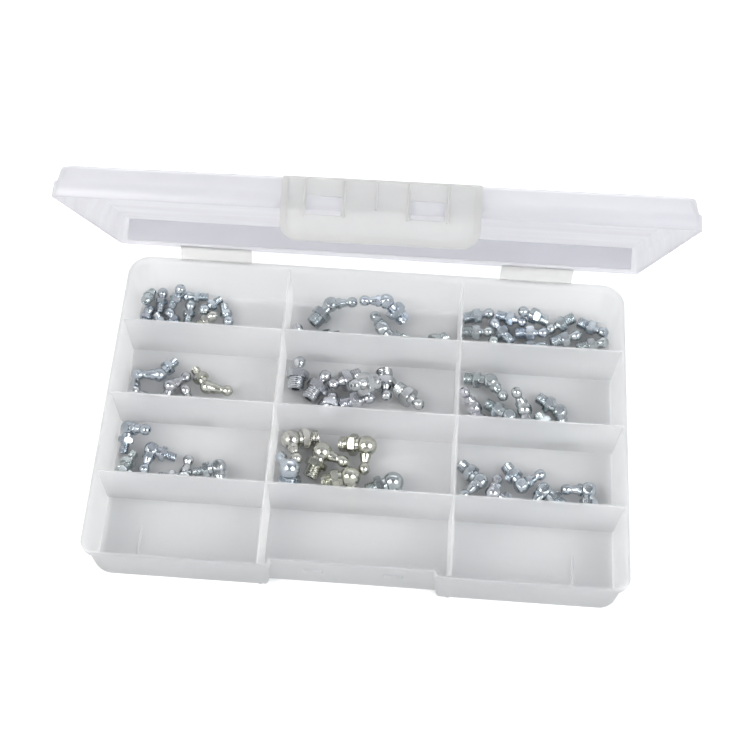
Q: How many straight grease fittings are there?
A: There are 31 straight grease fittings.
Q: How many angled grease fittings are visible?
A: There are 32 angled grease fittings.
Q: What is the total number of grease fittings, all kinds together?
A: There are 63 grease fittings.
